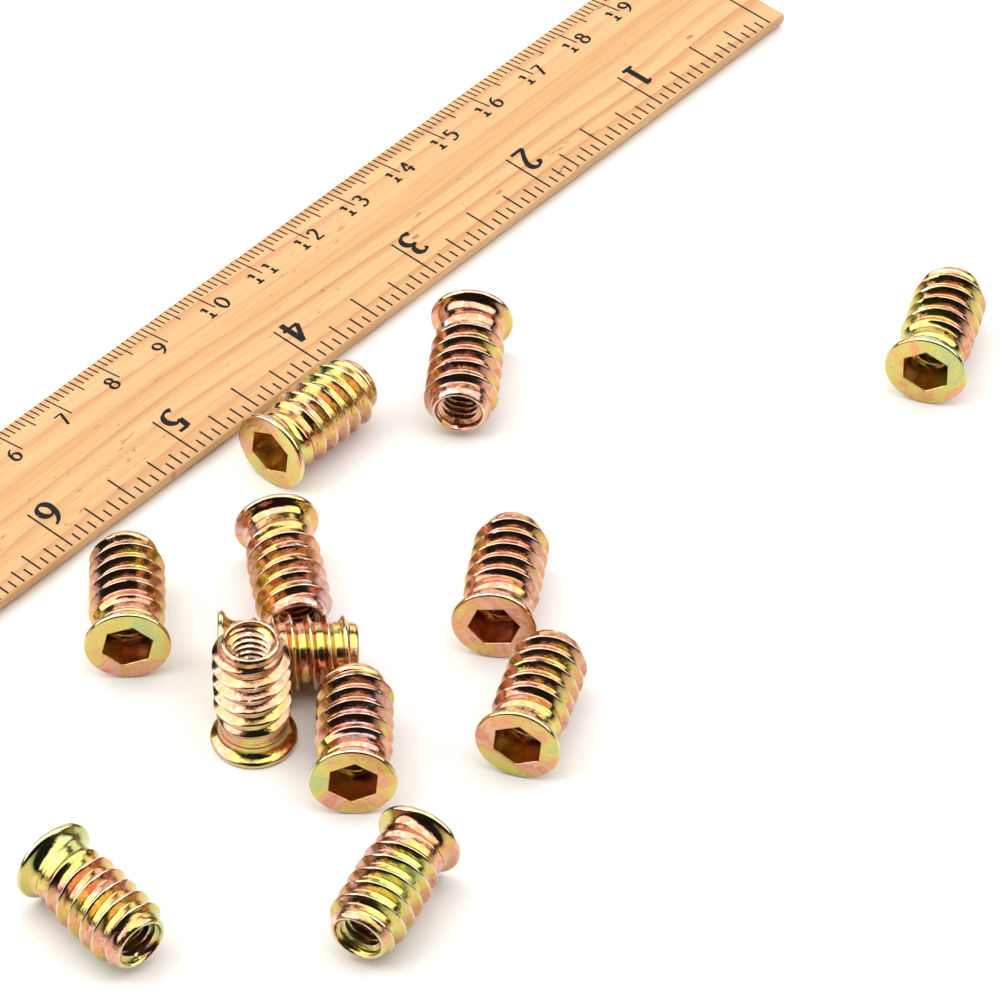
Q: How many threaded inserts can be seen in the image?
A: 12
